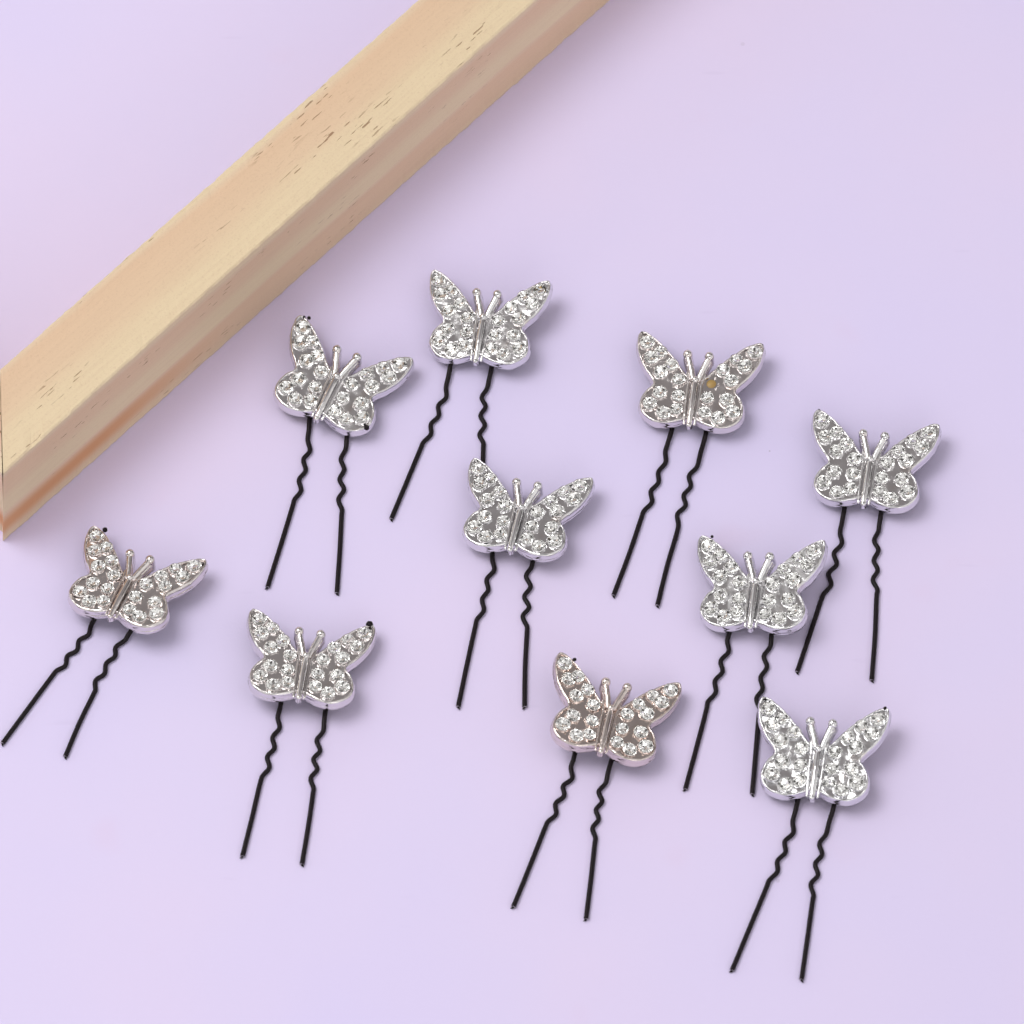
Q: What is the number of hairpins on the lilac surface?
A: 10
